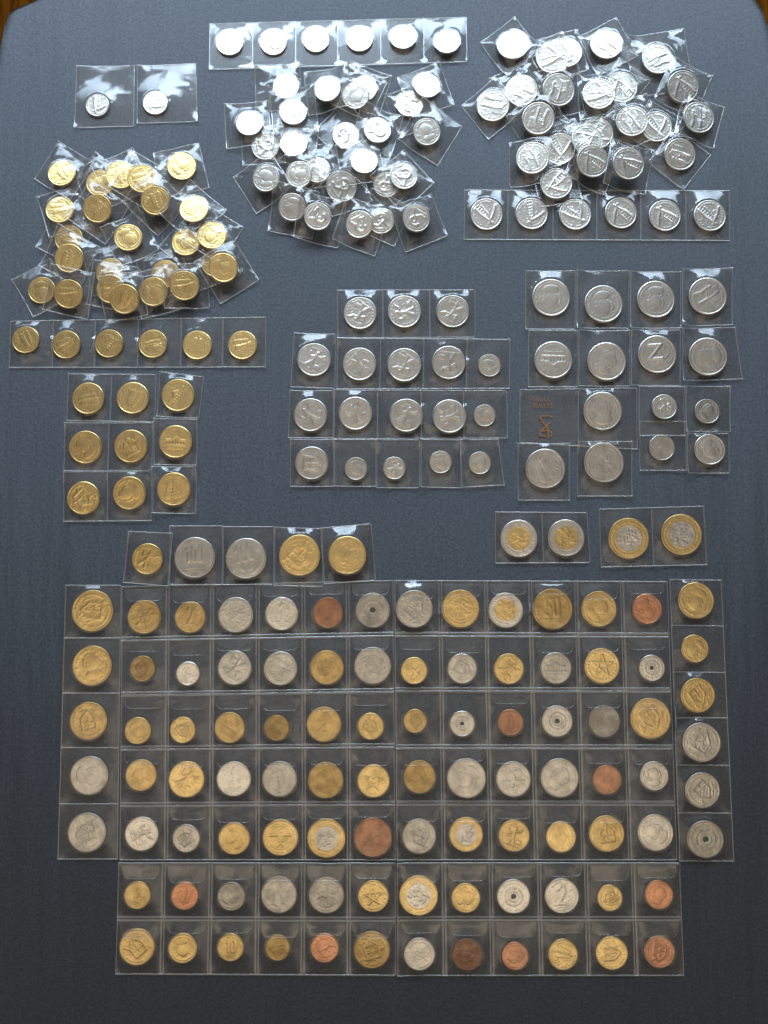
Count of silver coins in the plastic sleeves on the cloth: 132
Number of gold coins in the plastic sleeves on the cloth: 87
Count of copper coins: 11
